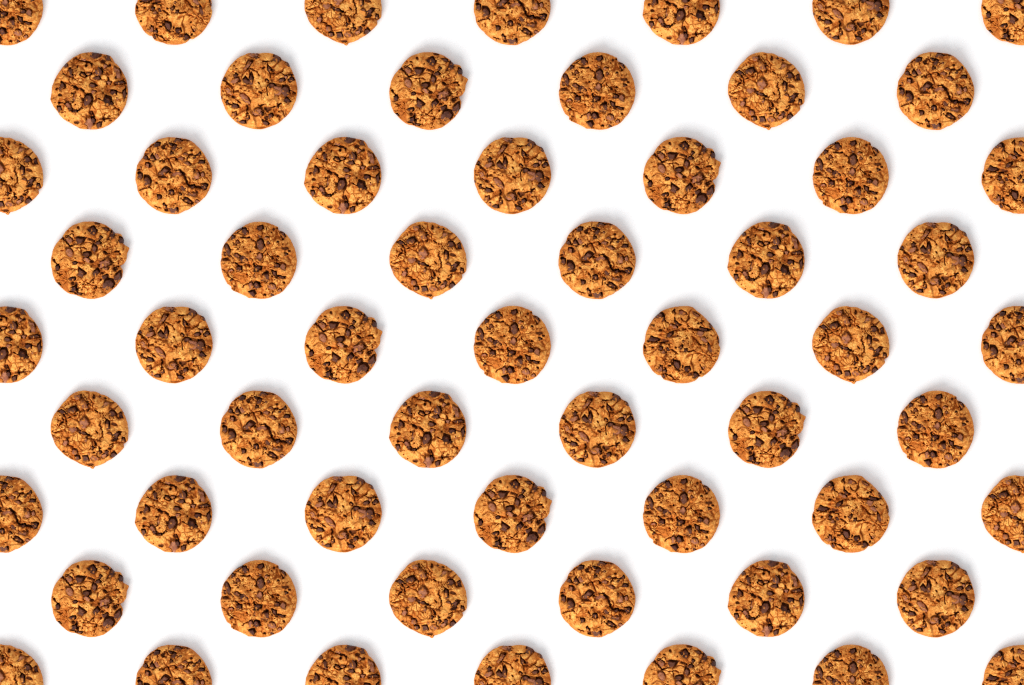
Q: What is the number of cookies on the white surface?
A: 59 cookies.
